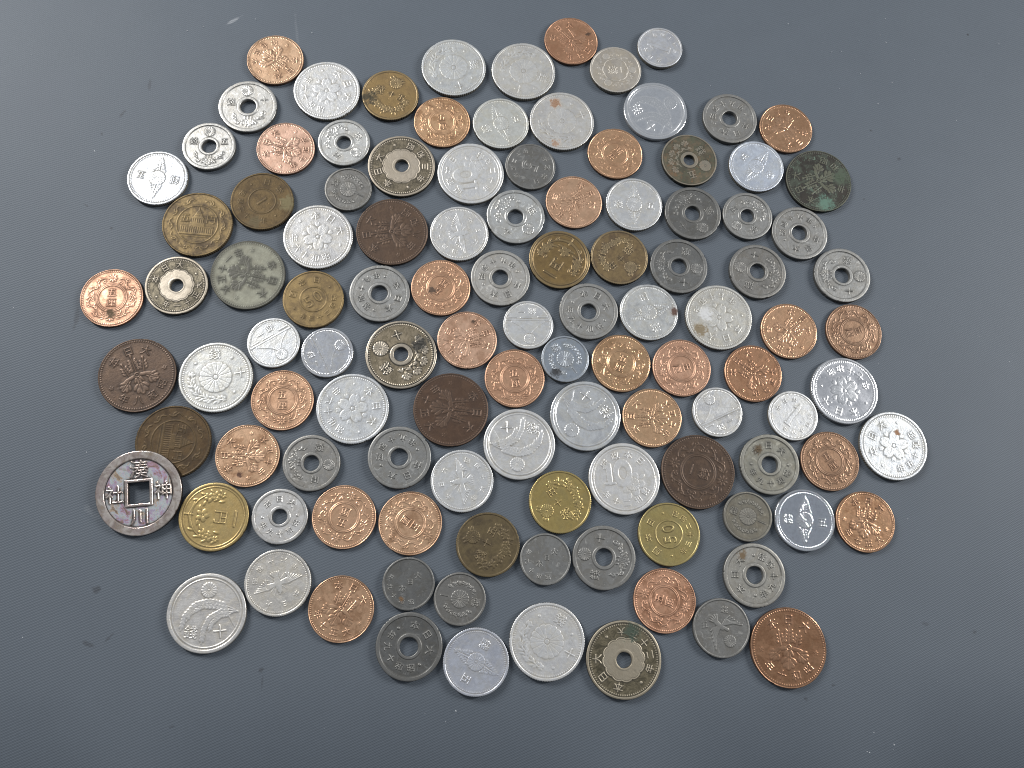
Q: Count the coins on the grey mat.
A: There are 112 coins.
